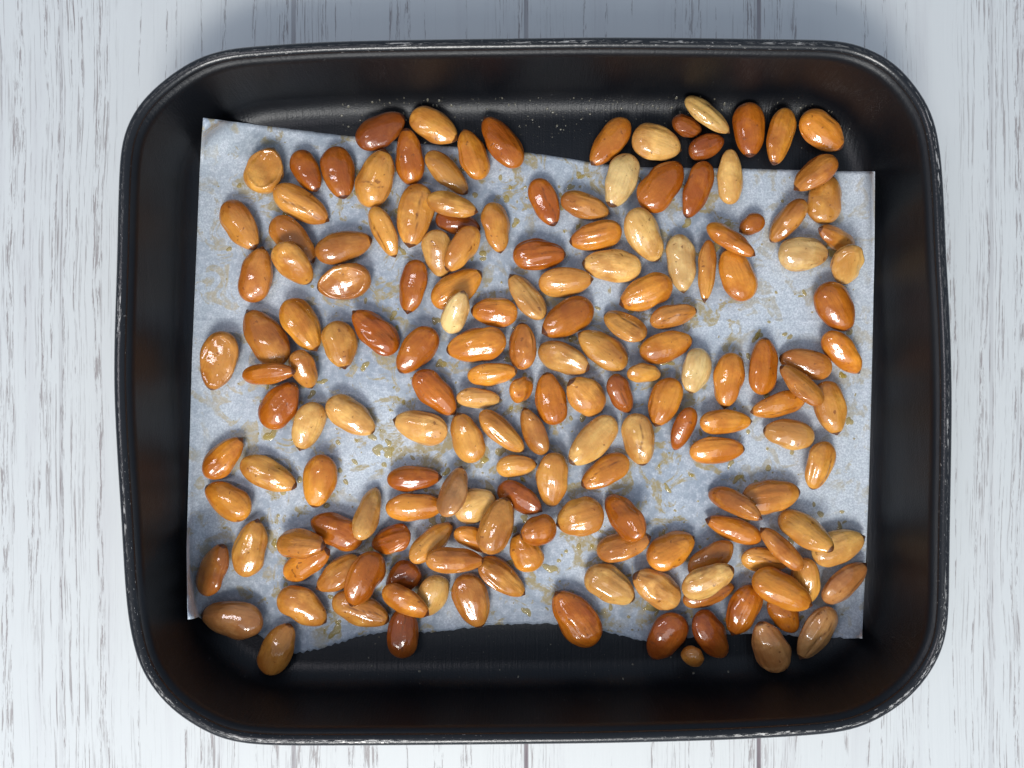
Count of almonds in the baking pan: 172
